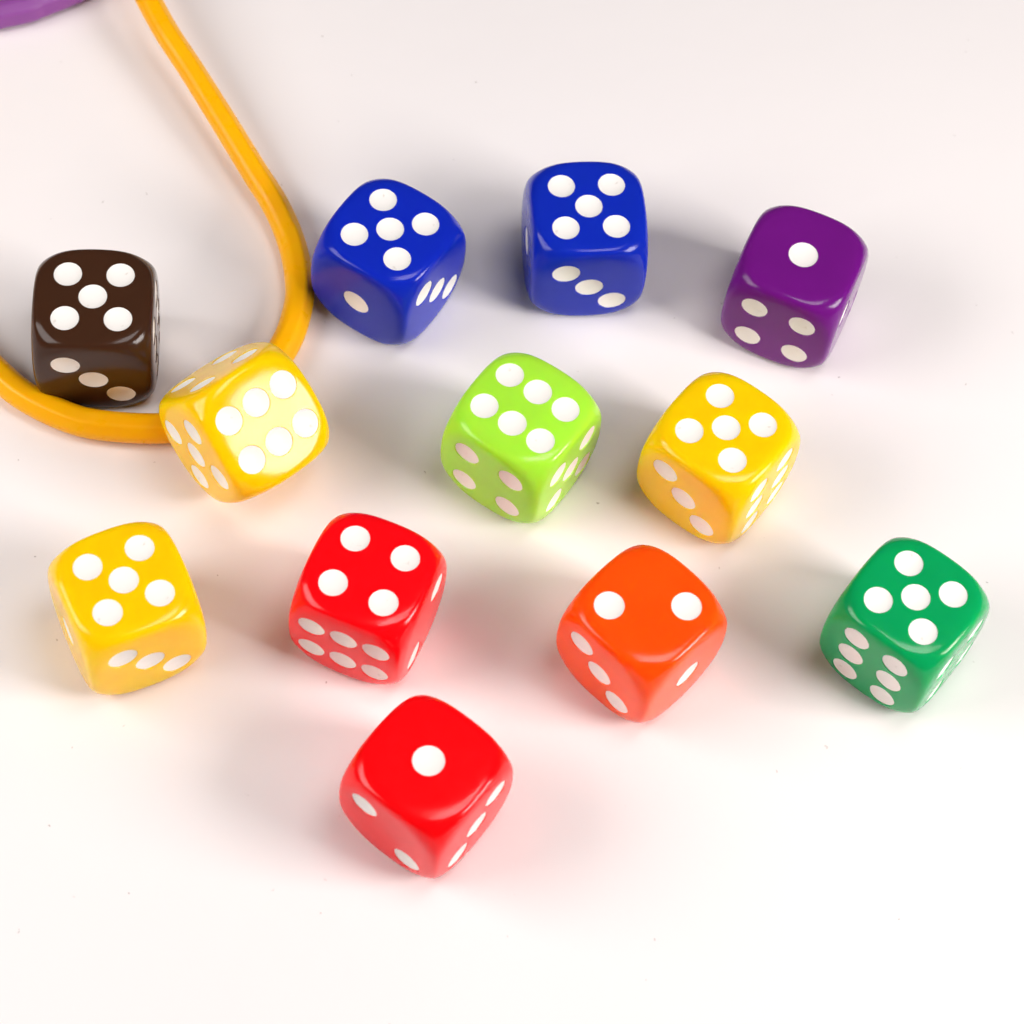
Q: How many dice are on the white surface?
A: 12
